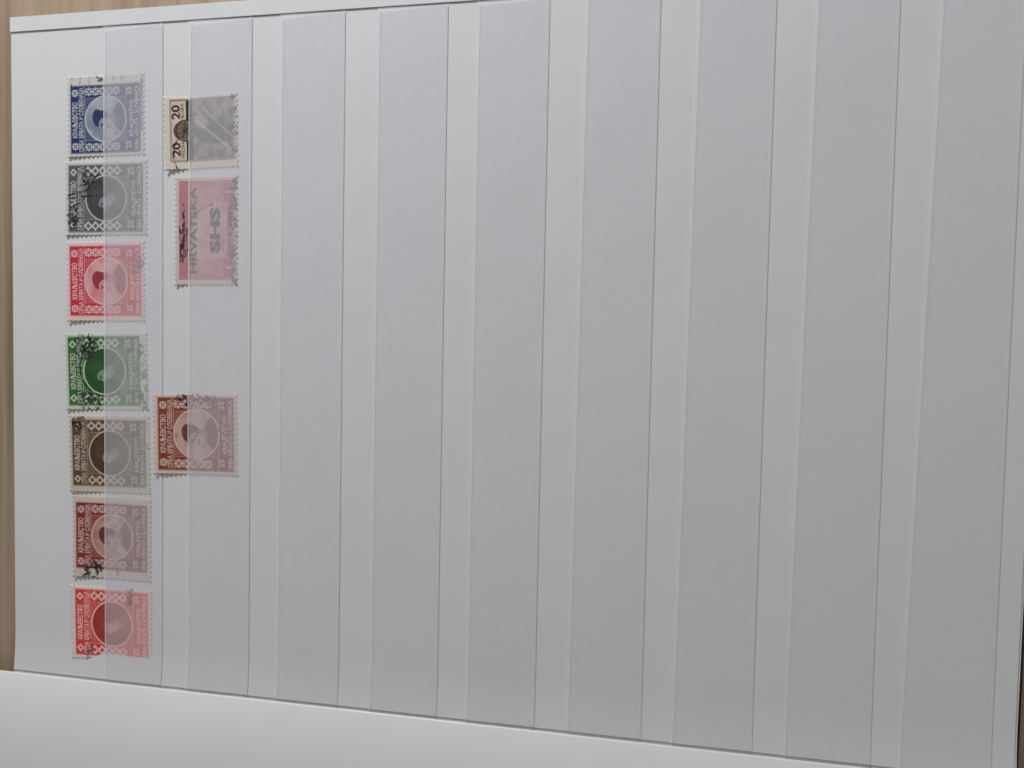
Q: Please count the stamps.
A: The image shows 10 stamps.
